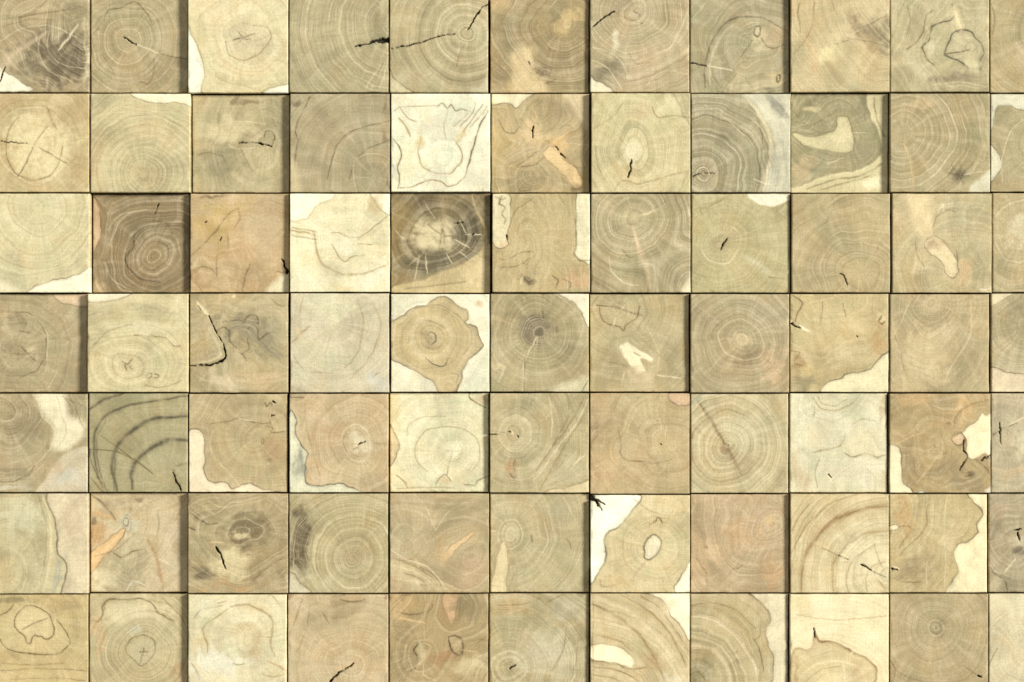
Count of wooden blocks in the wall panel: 77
